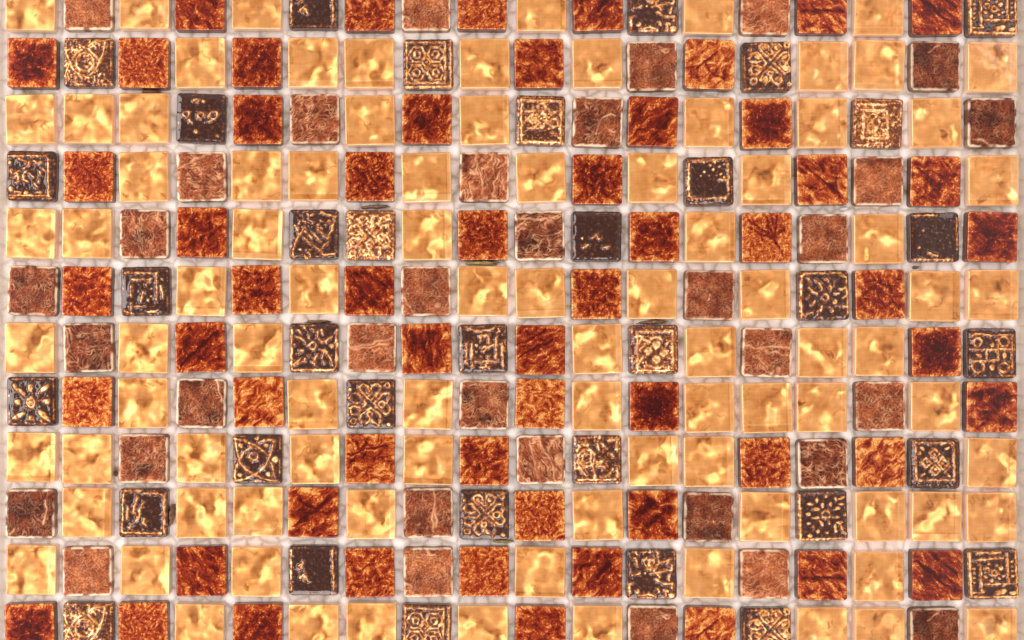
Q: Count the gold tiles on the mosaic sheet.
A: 90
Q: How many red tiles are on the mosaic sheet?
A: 57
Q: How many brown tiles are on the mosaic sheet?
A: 34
